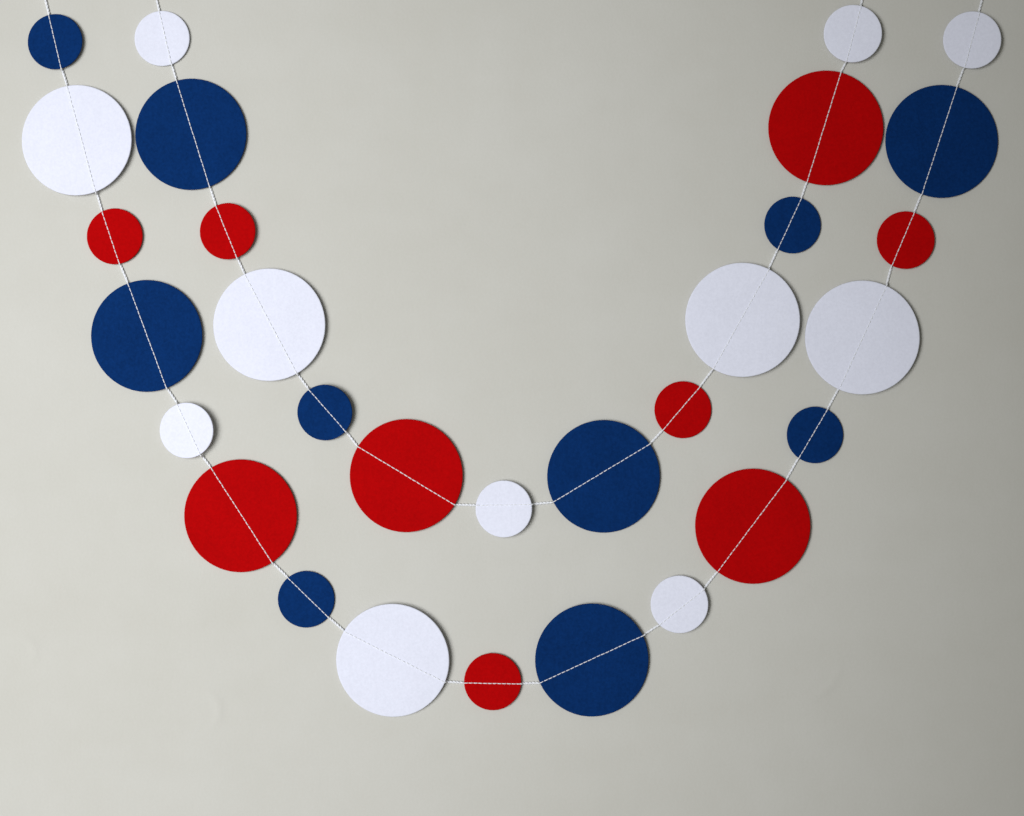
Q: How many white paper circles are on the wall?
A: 11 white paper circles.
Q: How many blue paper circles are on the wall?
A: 10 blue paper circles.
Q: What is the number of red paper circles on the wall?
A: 9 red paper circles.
